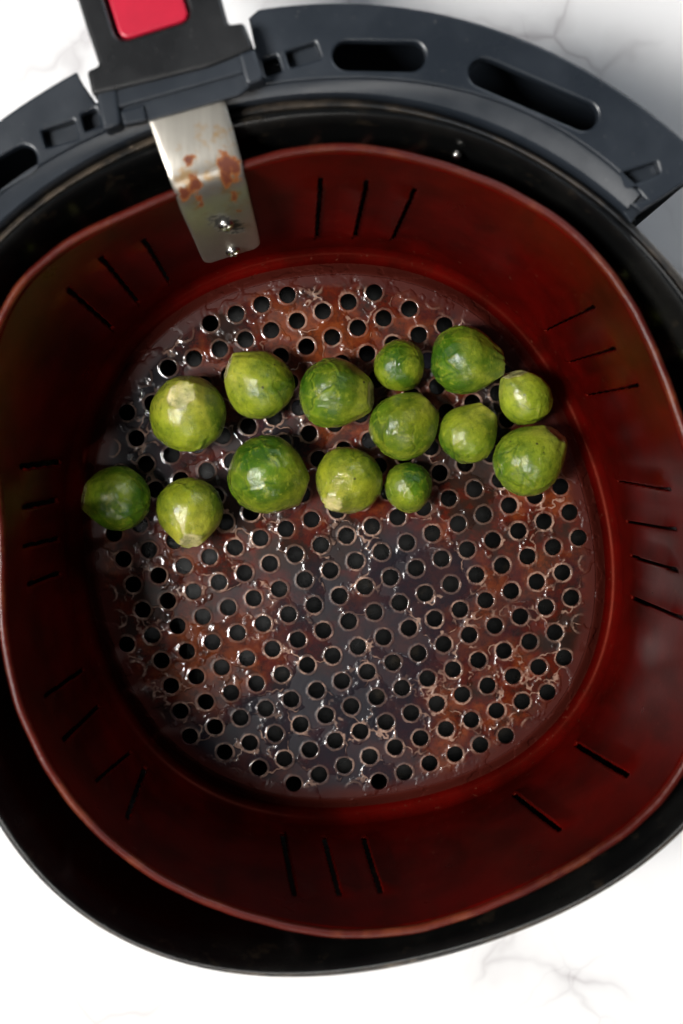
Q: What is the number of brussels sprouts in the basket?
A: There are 14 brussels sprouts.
